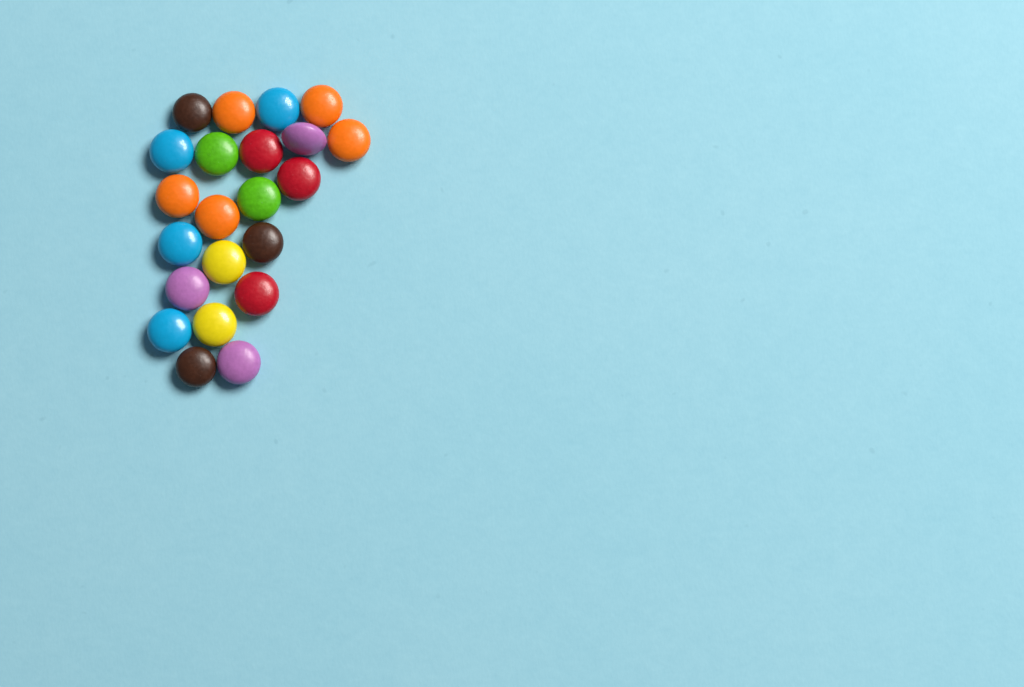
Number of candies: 22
